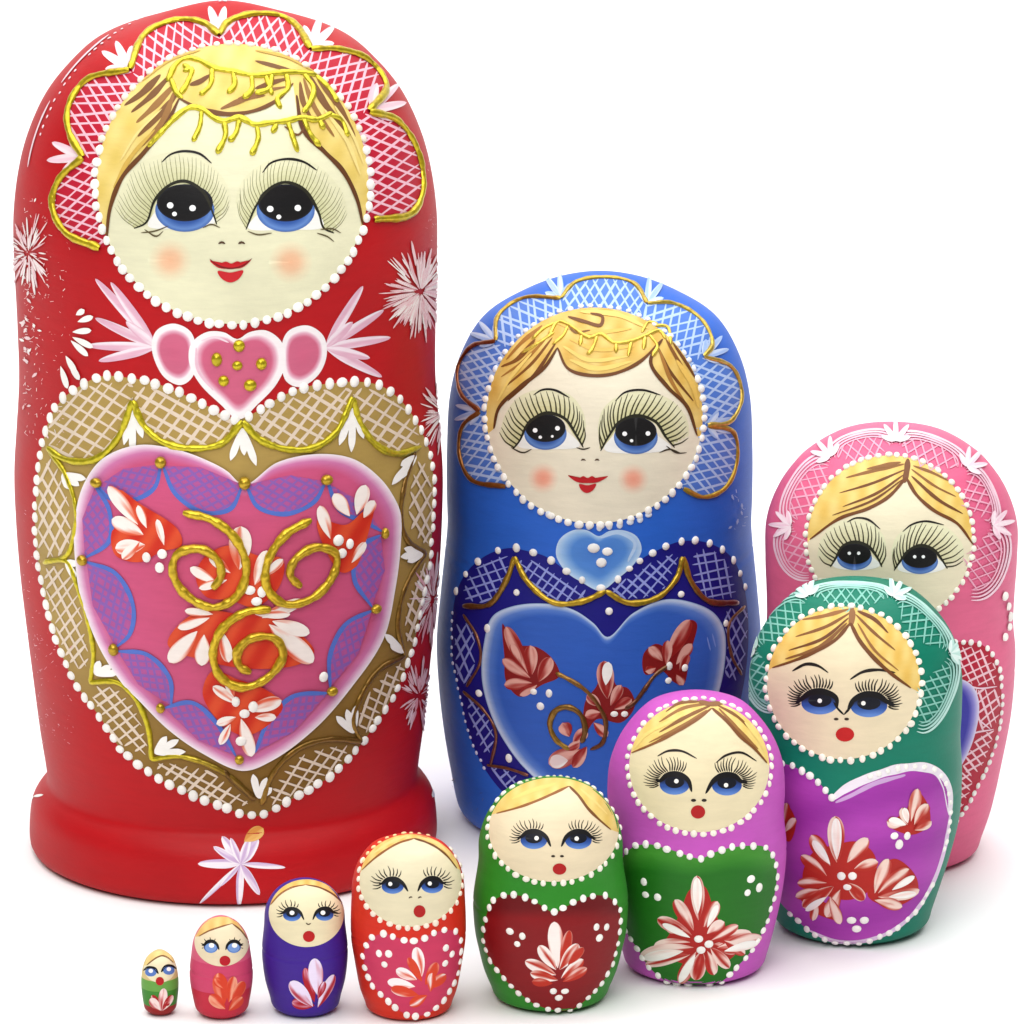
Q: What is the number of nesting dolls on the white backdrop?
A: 10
